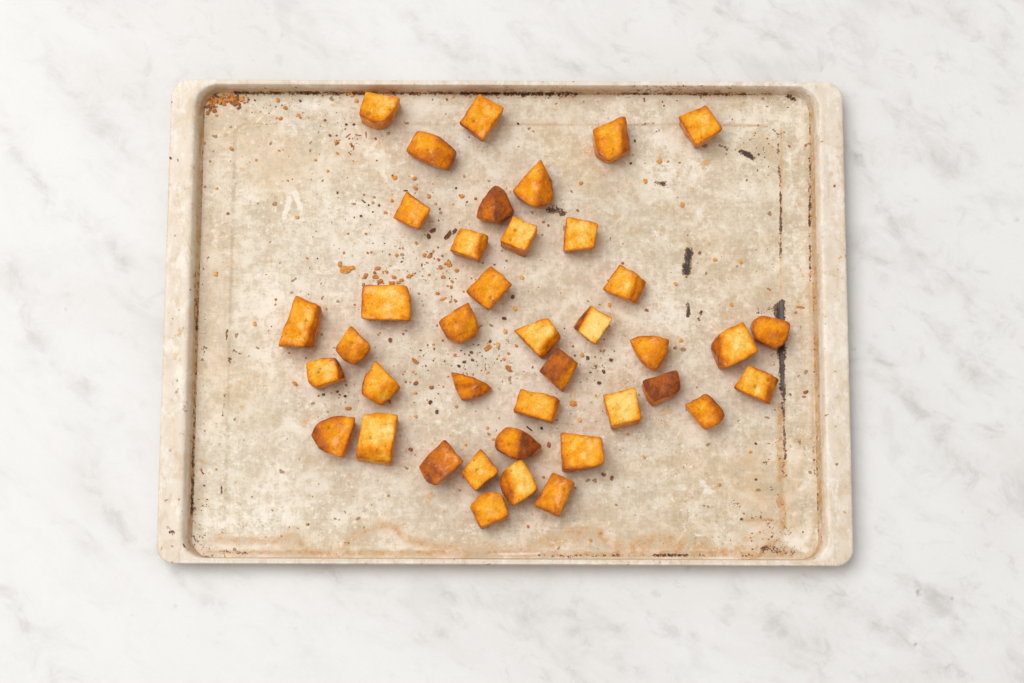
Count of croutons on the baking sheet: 40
